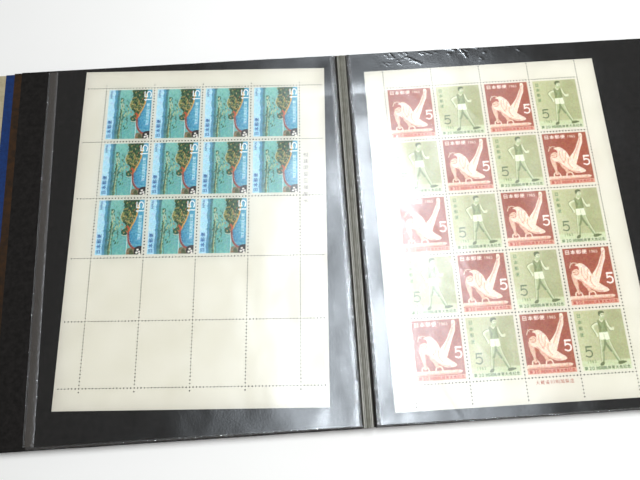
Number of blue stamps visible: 11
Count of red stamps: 10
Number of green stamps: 10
